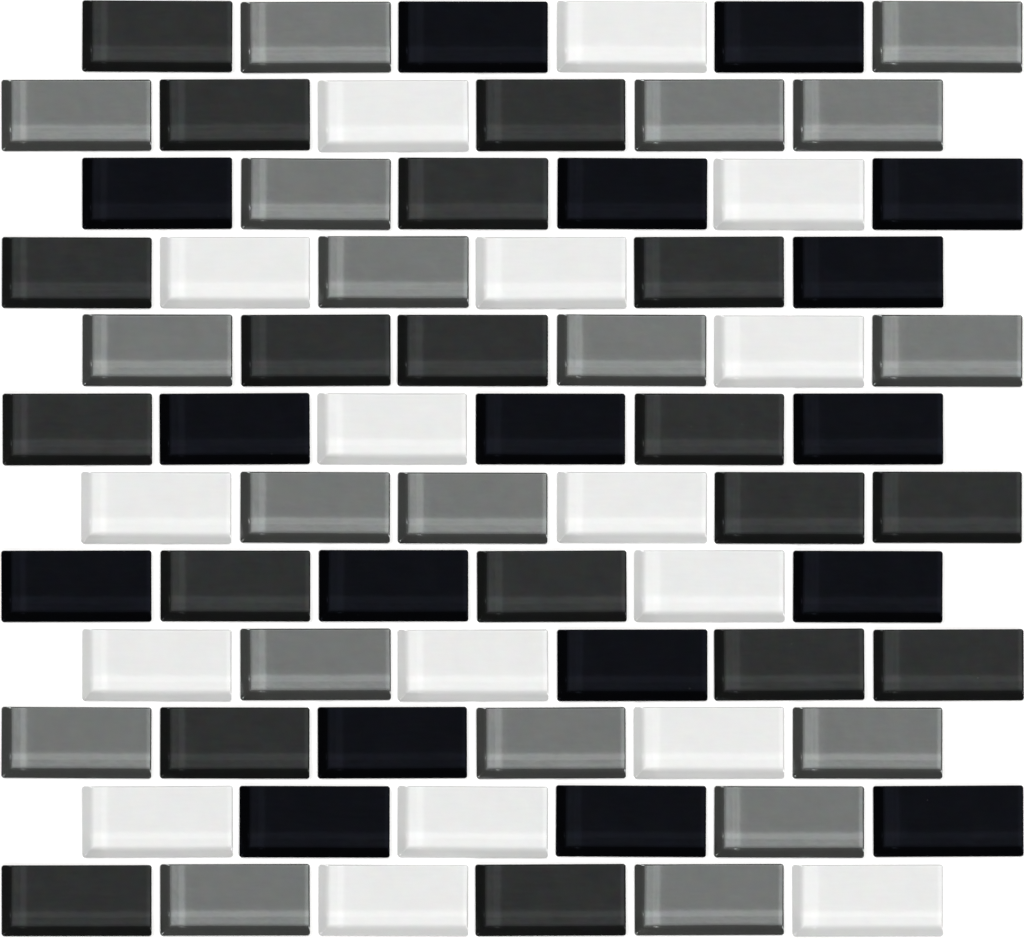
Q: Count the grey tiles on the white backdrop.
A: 19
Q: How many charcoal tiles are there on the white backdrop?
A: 19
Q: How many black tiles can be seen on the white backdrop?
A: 17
